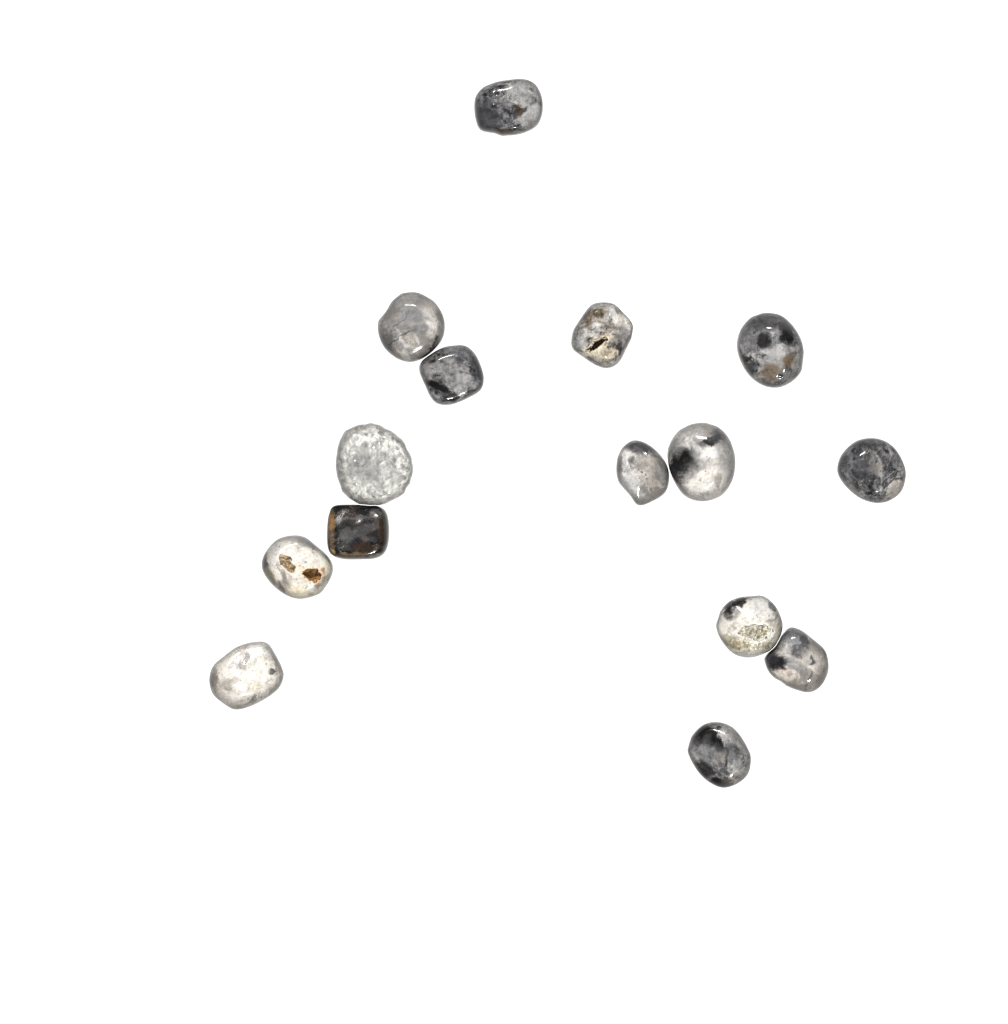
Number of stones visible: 15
